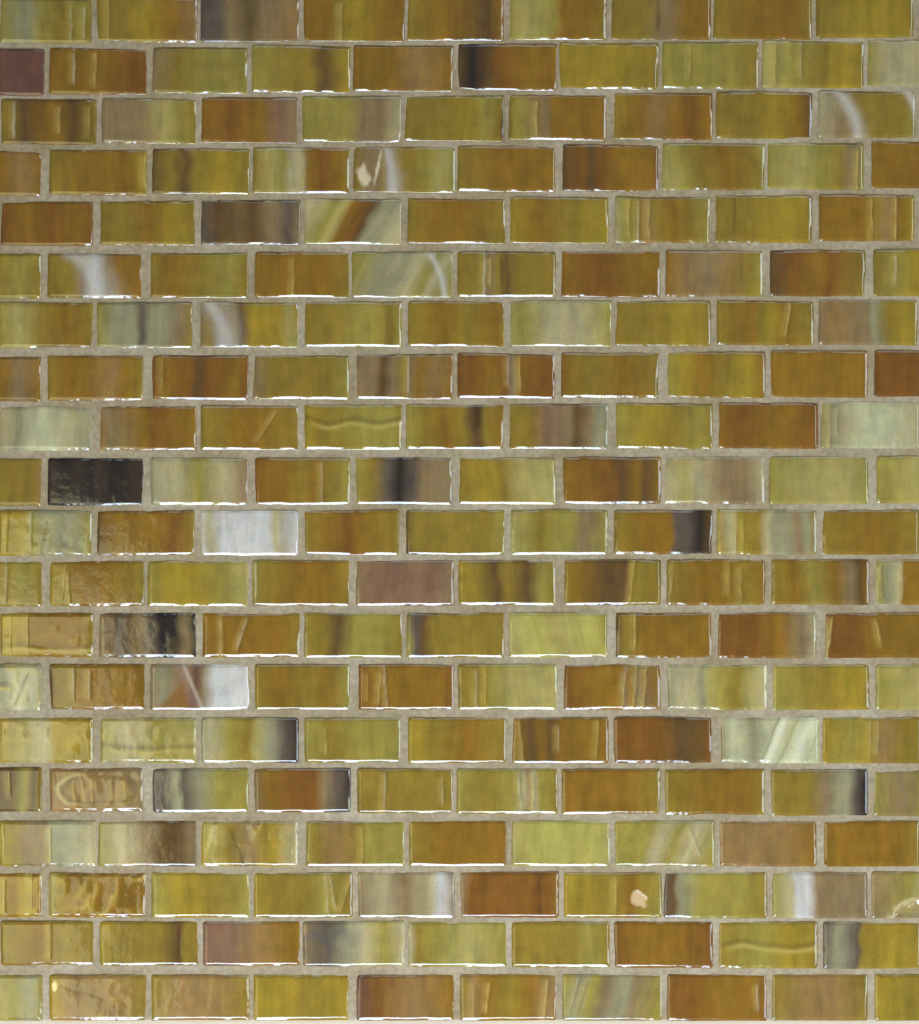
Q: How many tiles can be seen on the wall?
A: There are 190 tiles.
